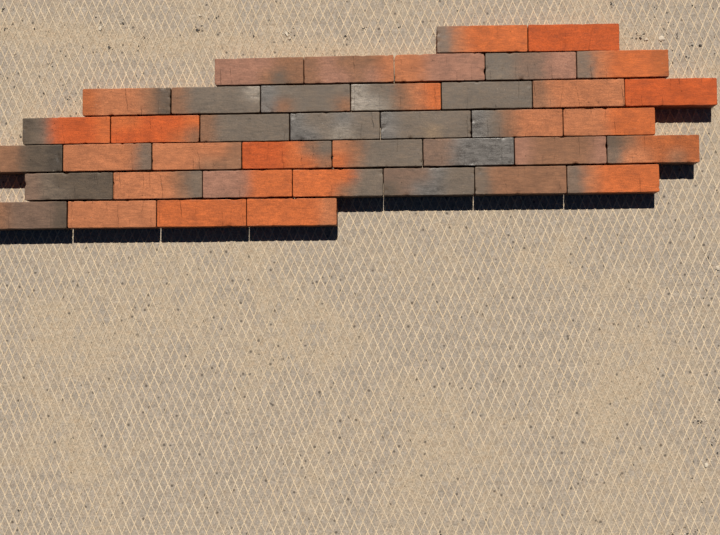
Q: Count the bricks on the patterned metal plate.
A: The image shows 40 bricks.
